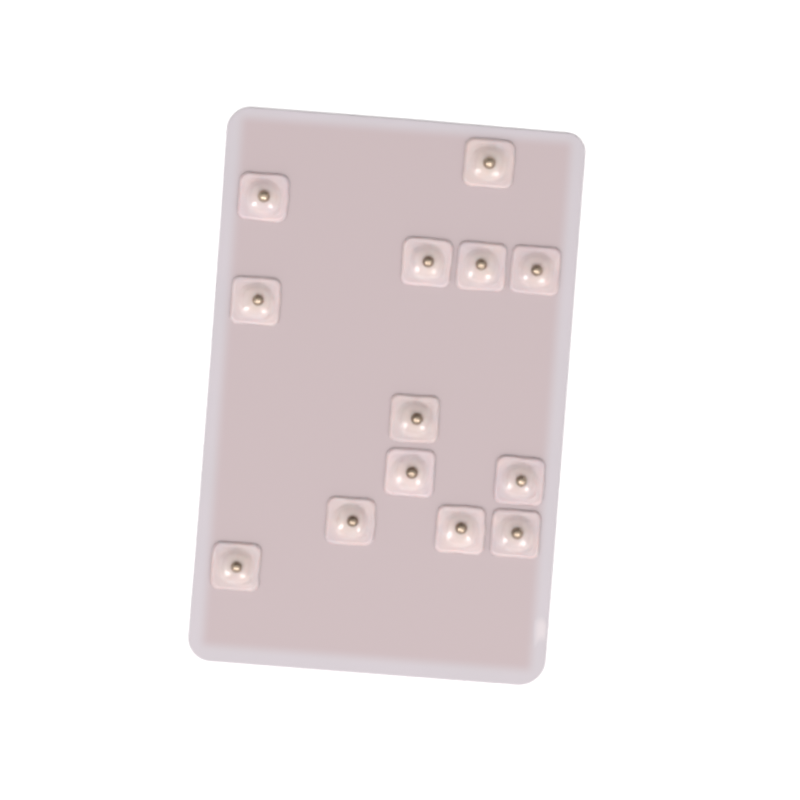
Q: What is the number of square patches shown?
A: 13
